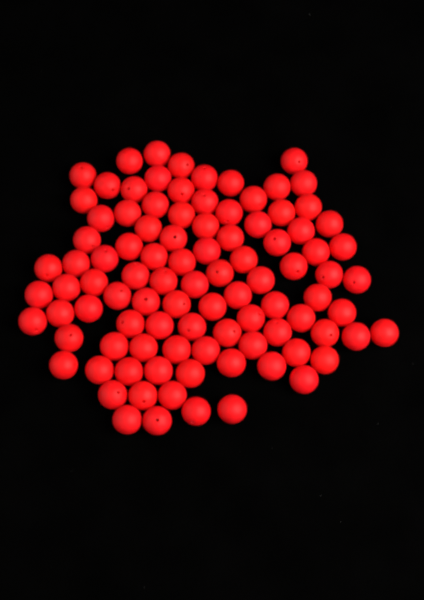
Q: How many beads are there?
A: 97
